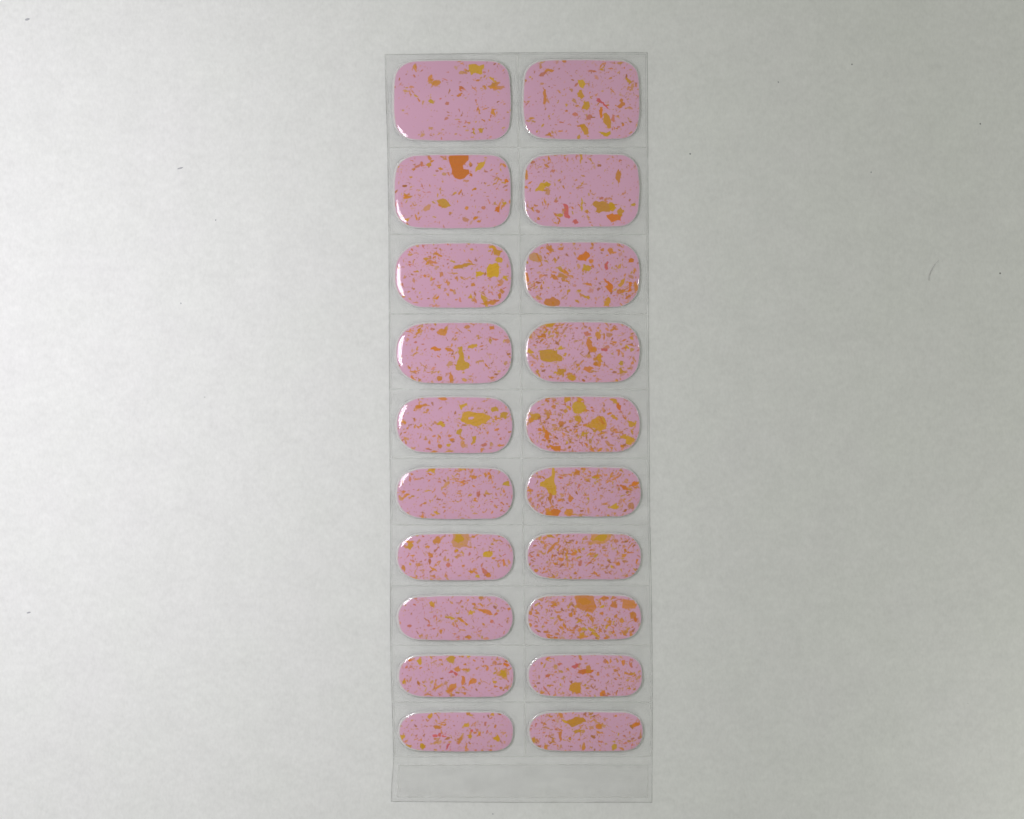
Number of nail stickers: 20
